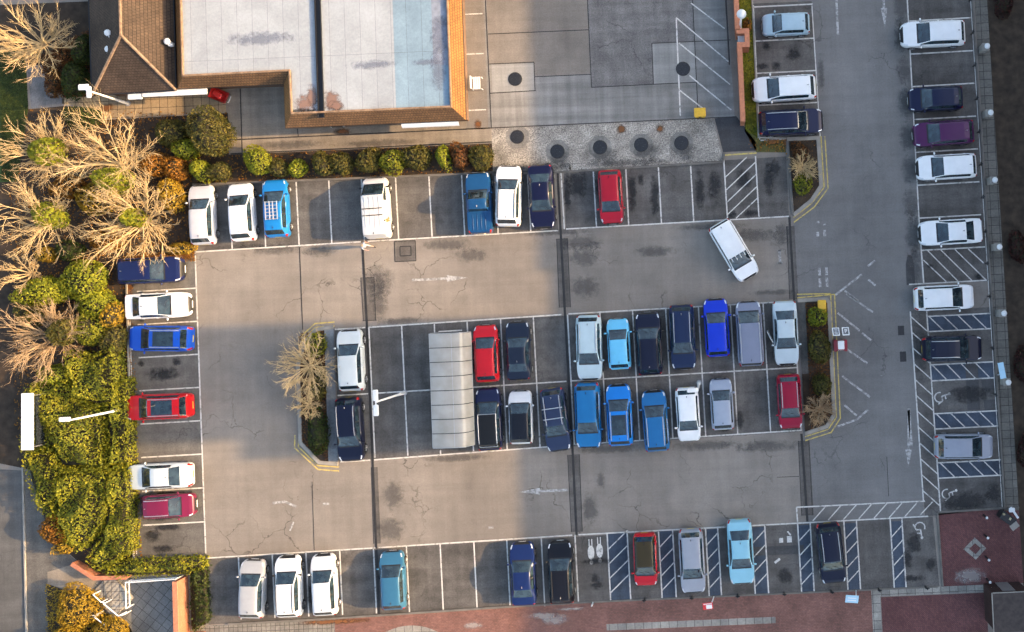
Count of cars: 56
